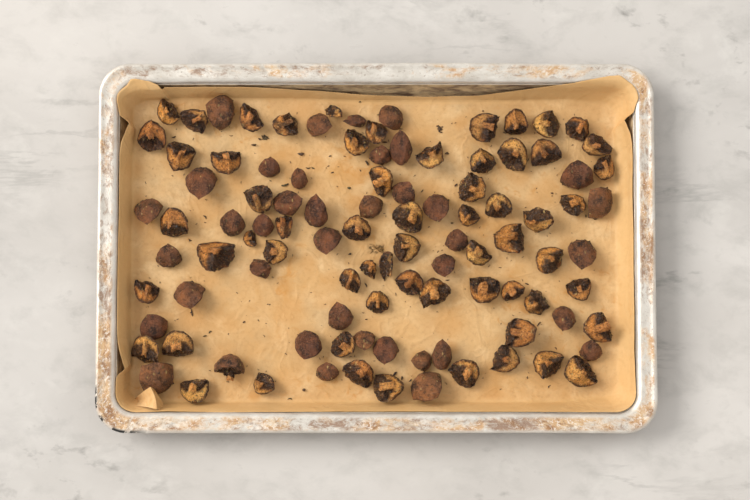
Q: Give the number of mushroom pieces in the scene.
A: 101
